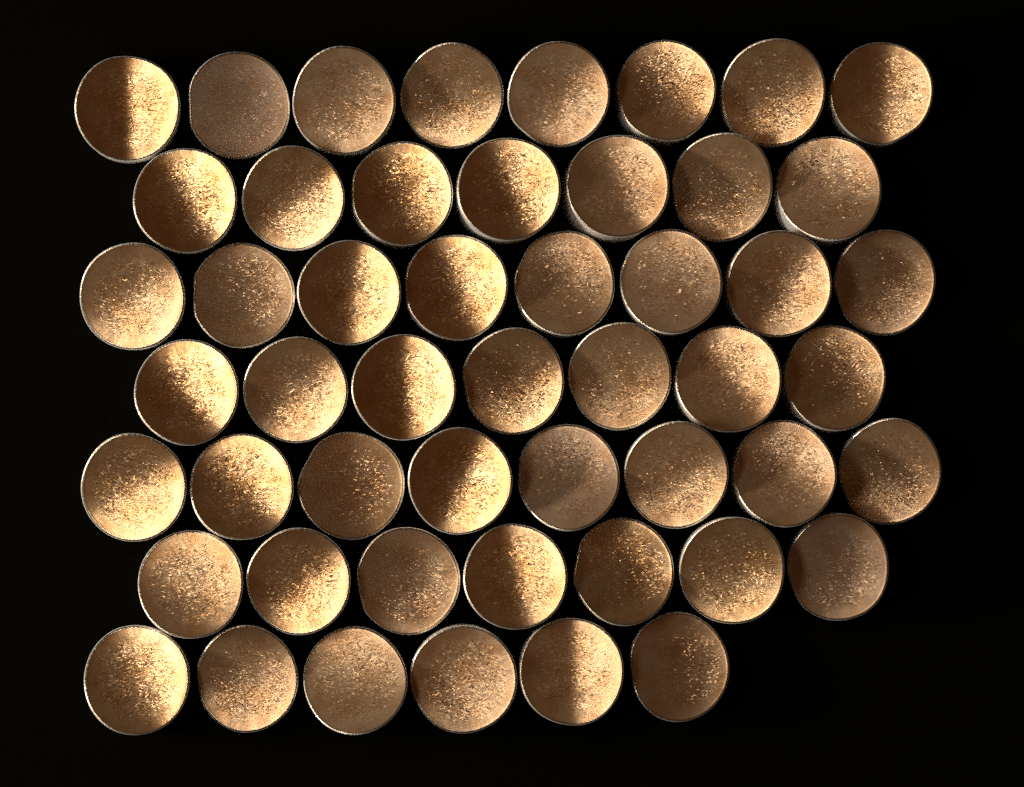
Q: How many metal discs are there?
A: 51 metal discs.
